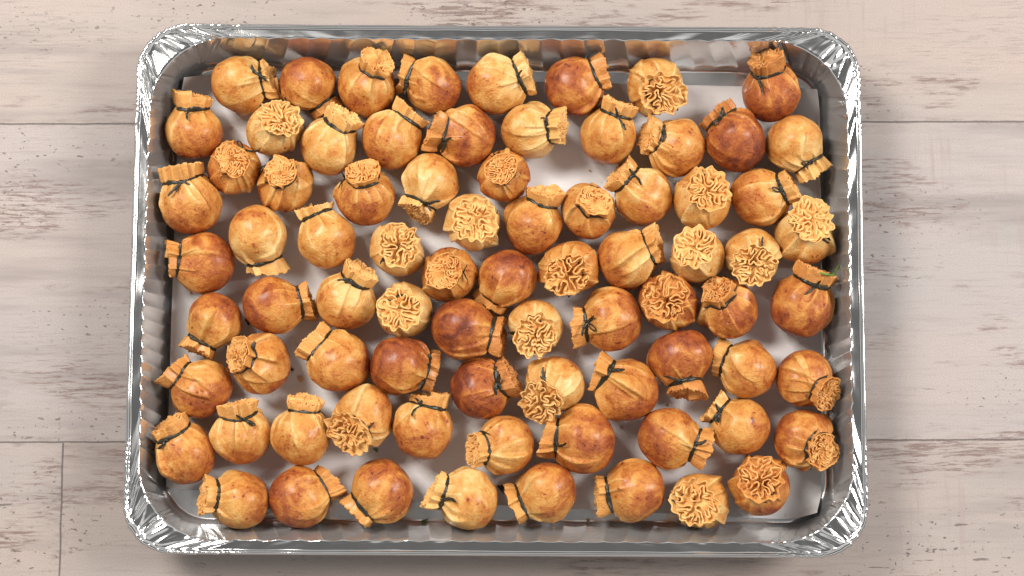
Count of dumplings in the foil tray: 79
